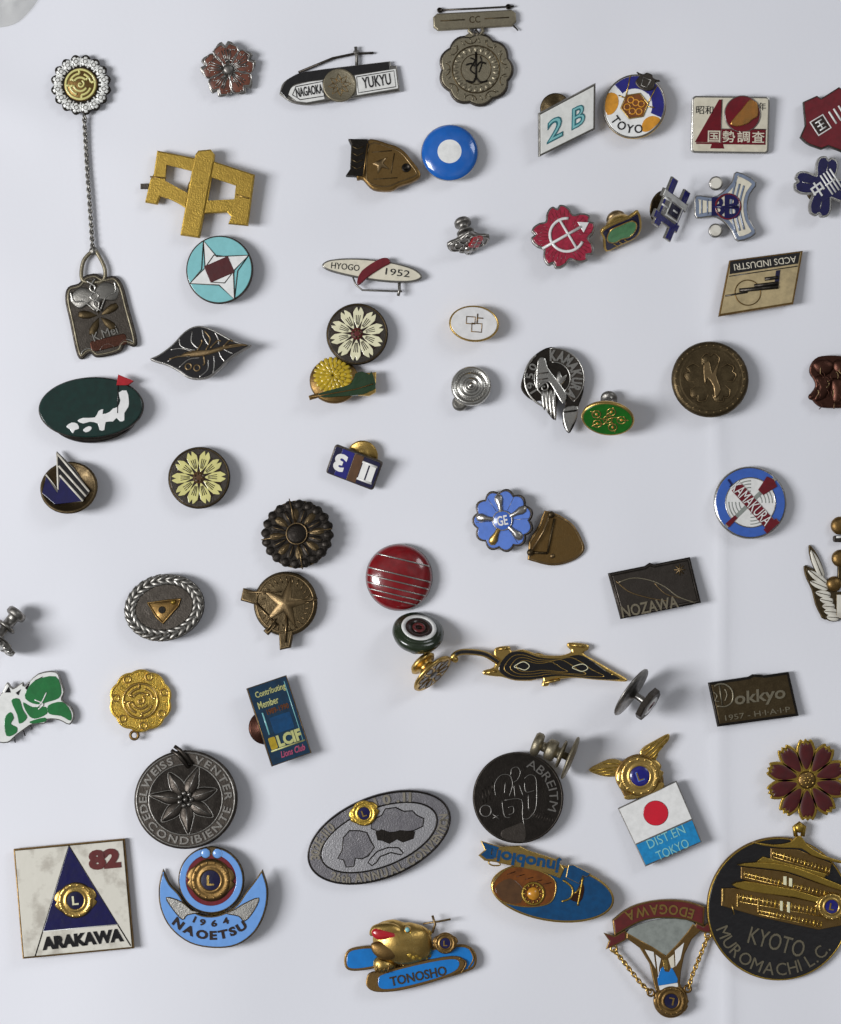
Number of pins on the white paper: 62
